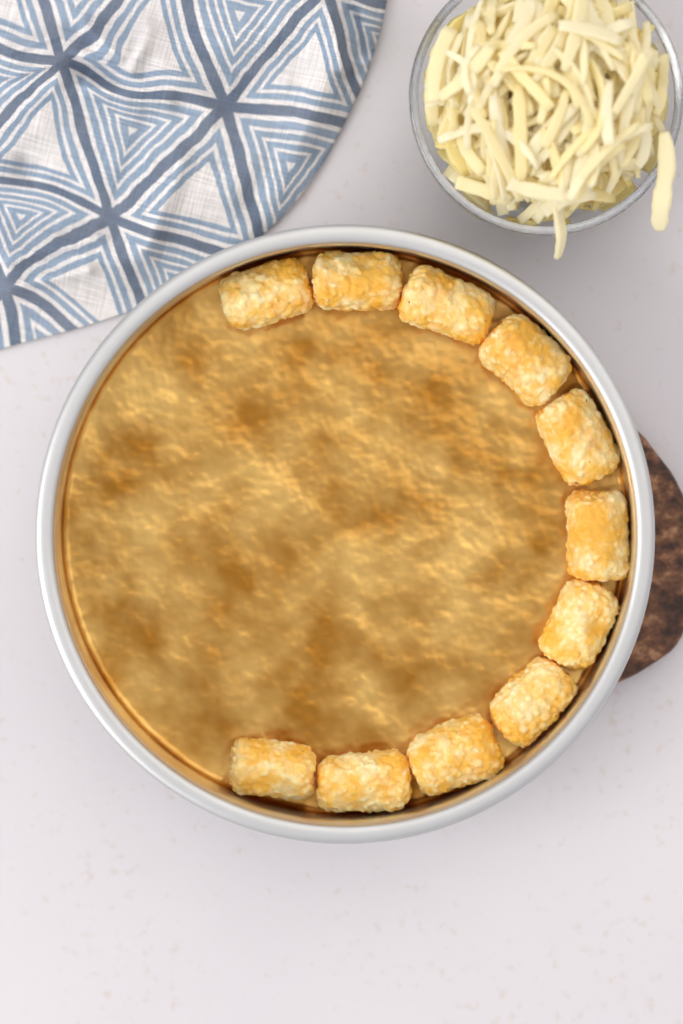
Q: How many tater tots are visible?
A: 11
